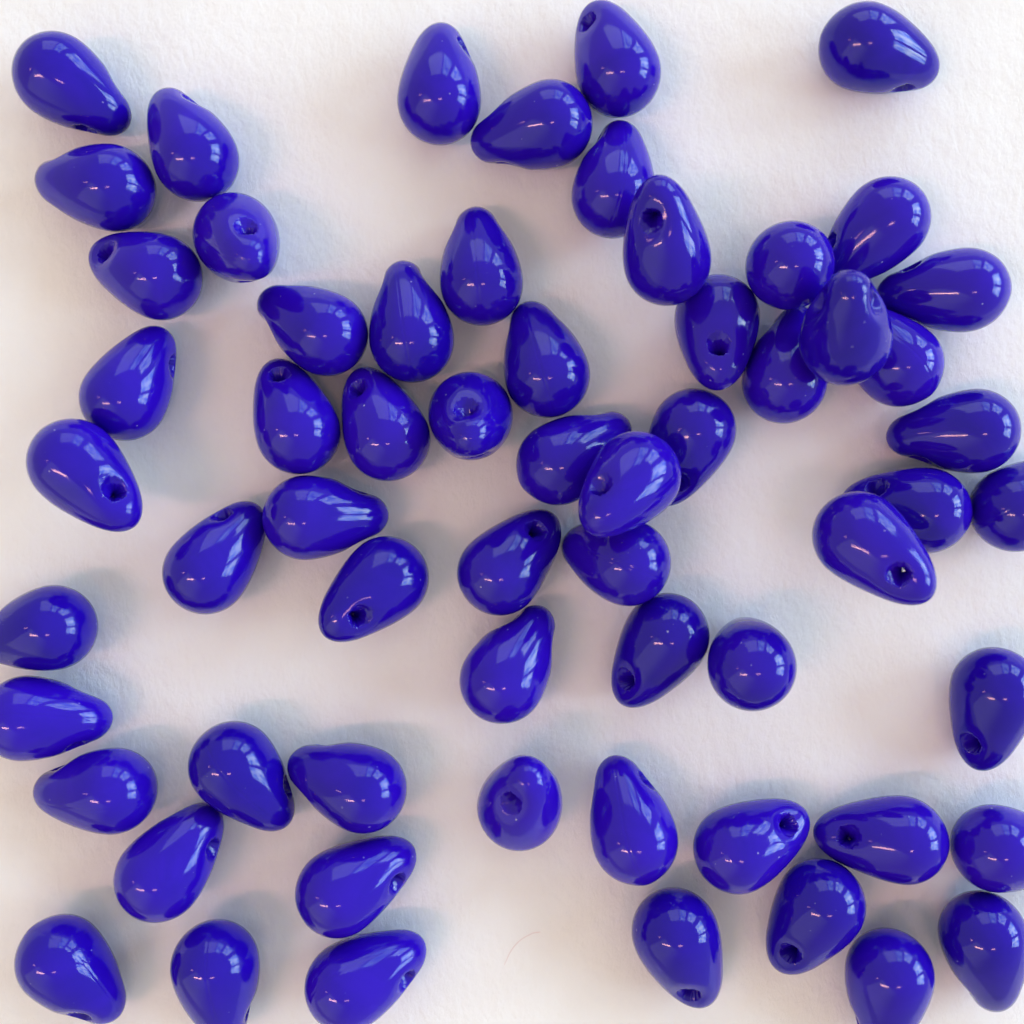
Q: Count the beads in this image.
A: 62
